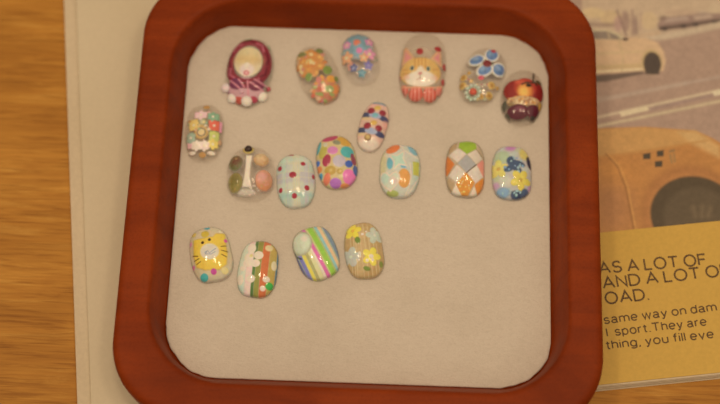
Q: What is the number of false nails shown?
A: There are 18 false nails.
